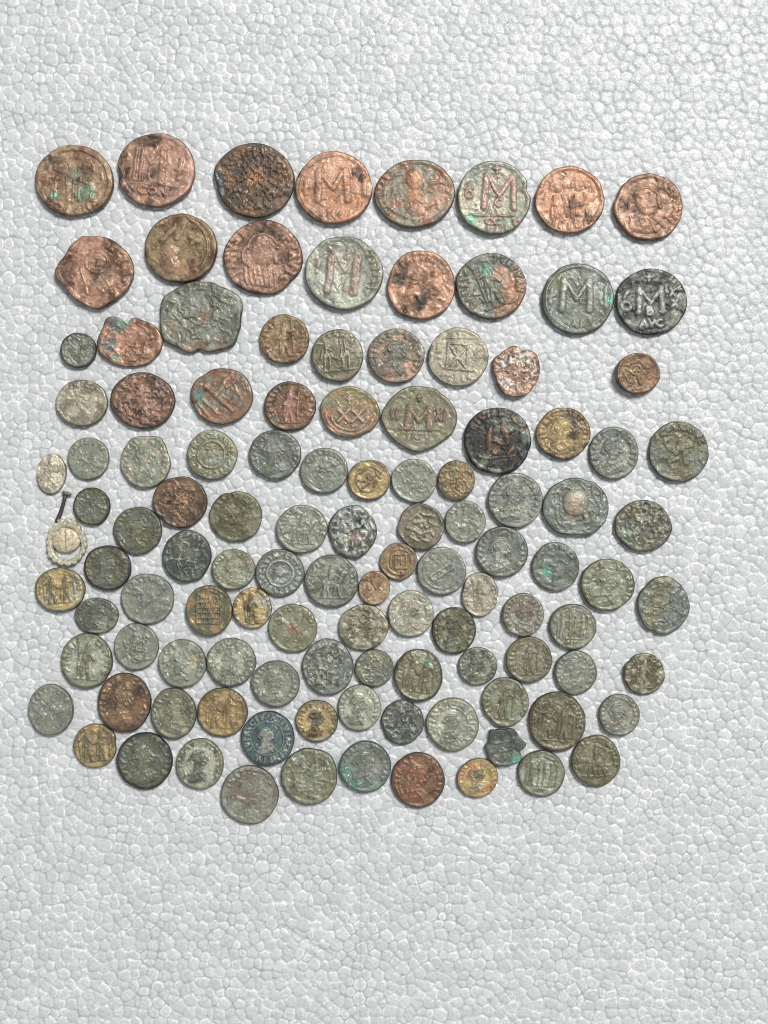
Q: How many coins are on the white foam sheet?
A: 114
